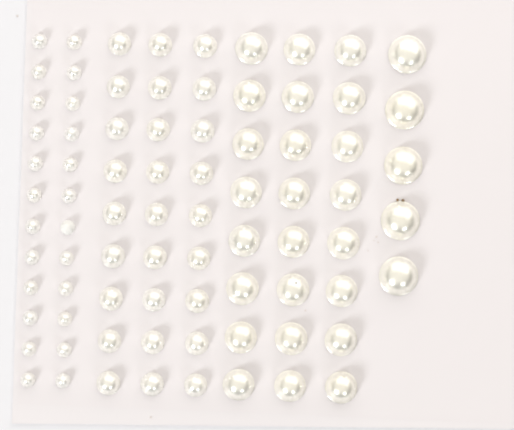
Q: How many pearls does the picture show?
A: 80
